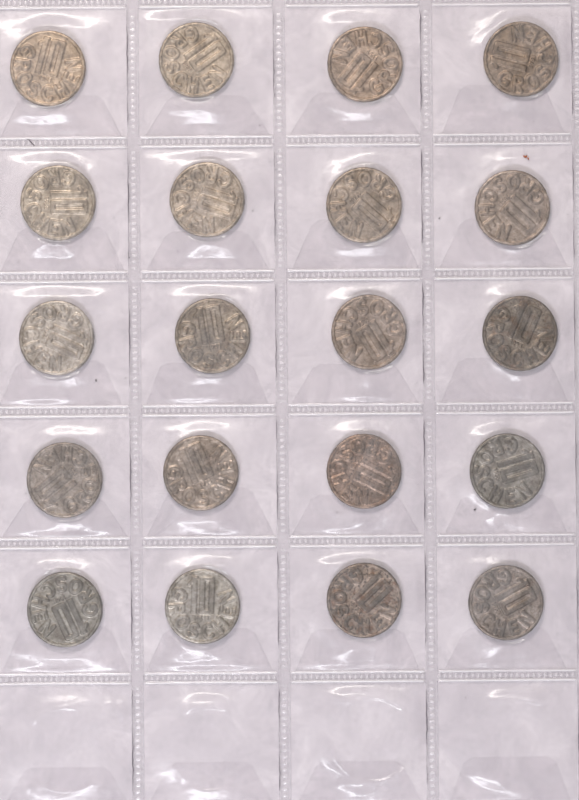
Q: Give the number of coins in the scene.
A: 20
